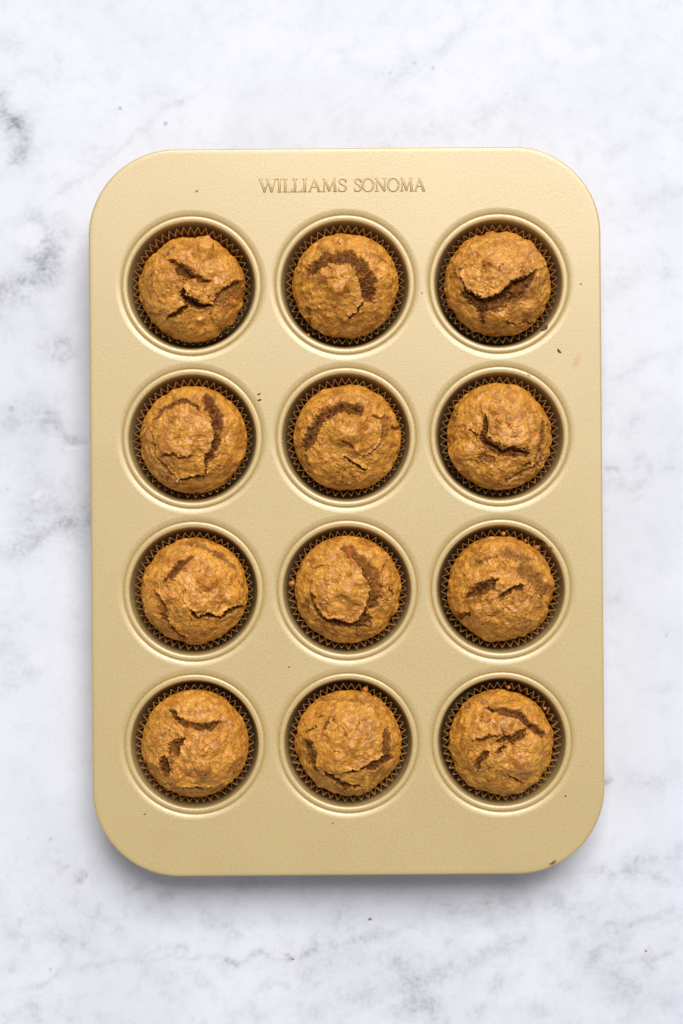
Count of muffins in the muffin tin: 12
